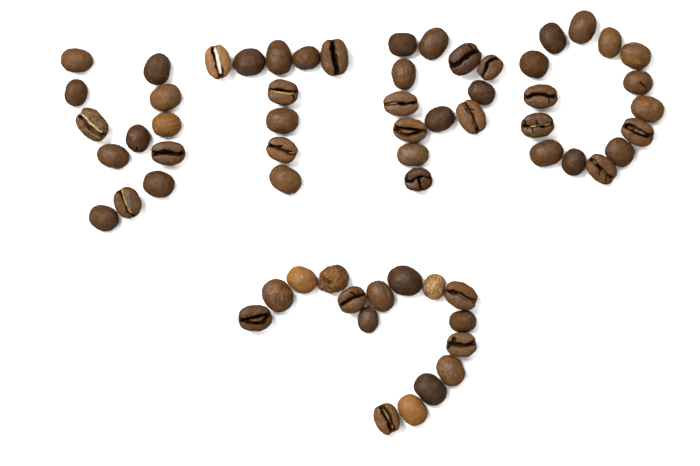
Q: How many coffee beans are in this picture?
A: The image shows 63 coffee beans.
